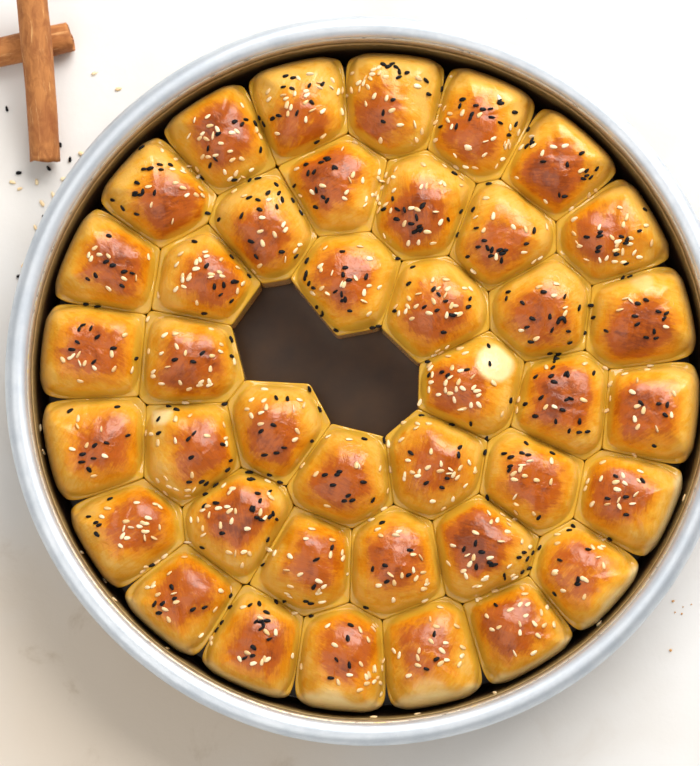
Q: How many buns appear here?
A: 40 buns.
